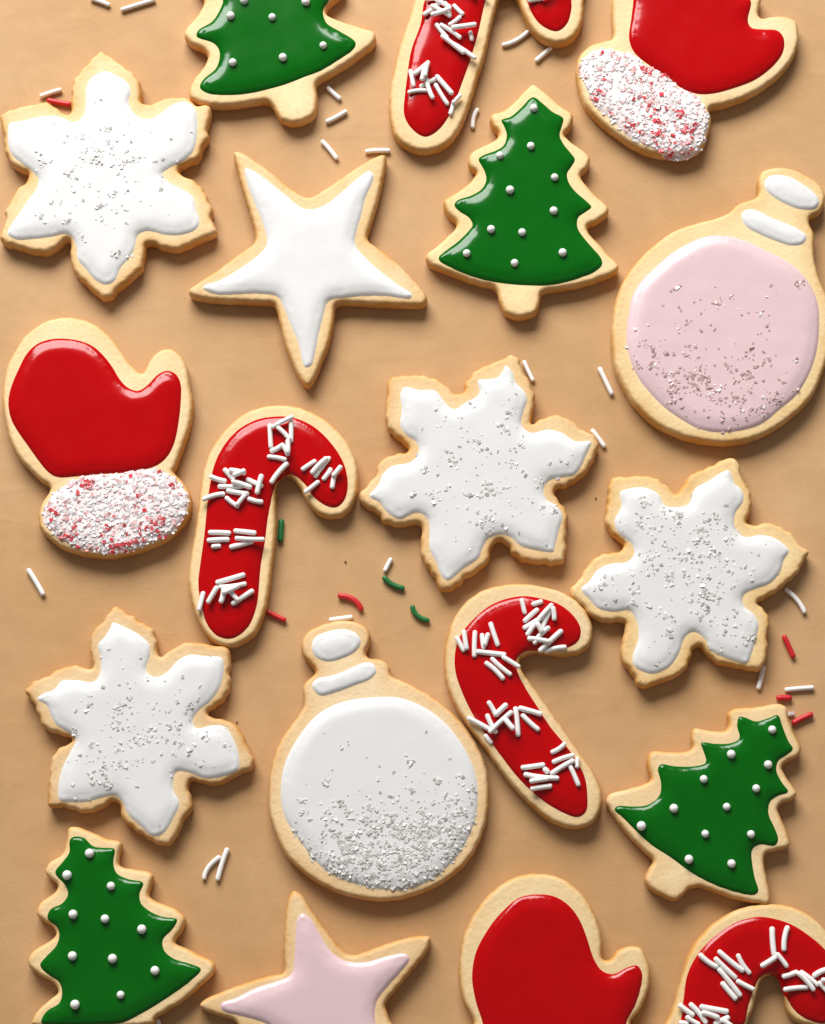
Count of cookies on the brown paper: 19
